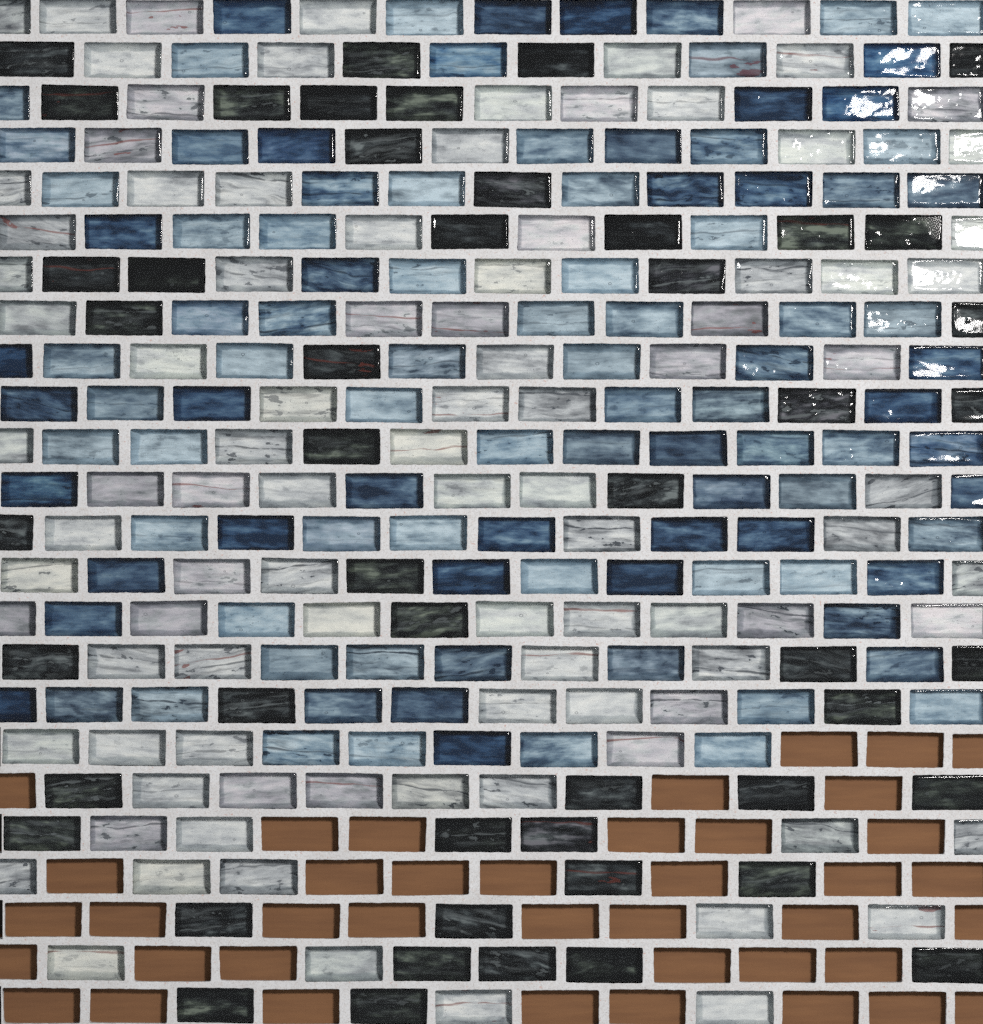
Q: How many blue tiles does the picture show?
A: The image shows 104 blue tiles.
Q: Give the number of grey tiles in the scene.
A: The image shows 95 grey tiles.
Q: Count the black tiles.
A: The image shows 49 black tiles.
